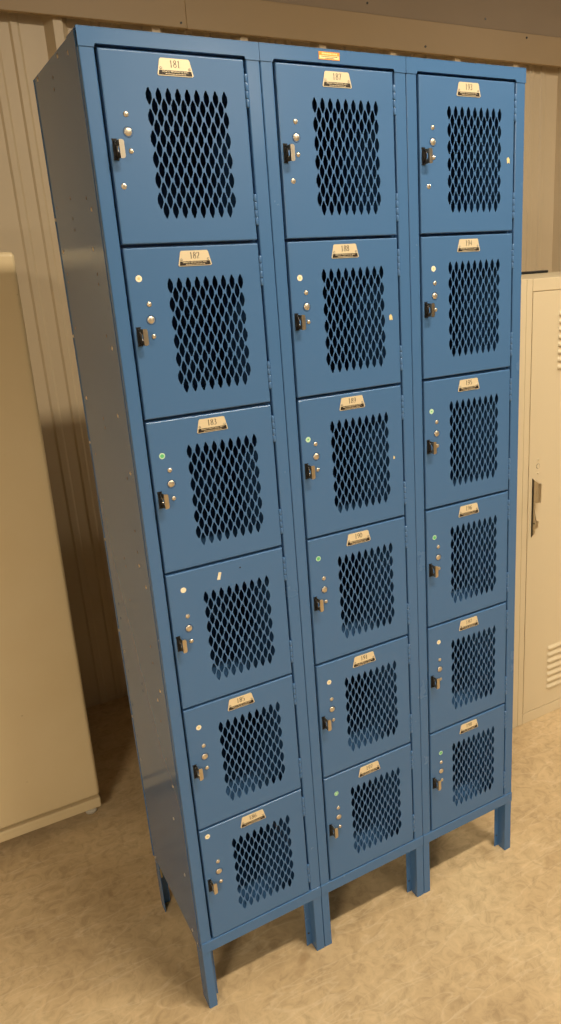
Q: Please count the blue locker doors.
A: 18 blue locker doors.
